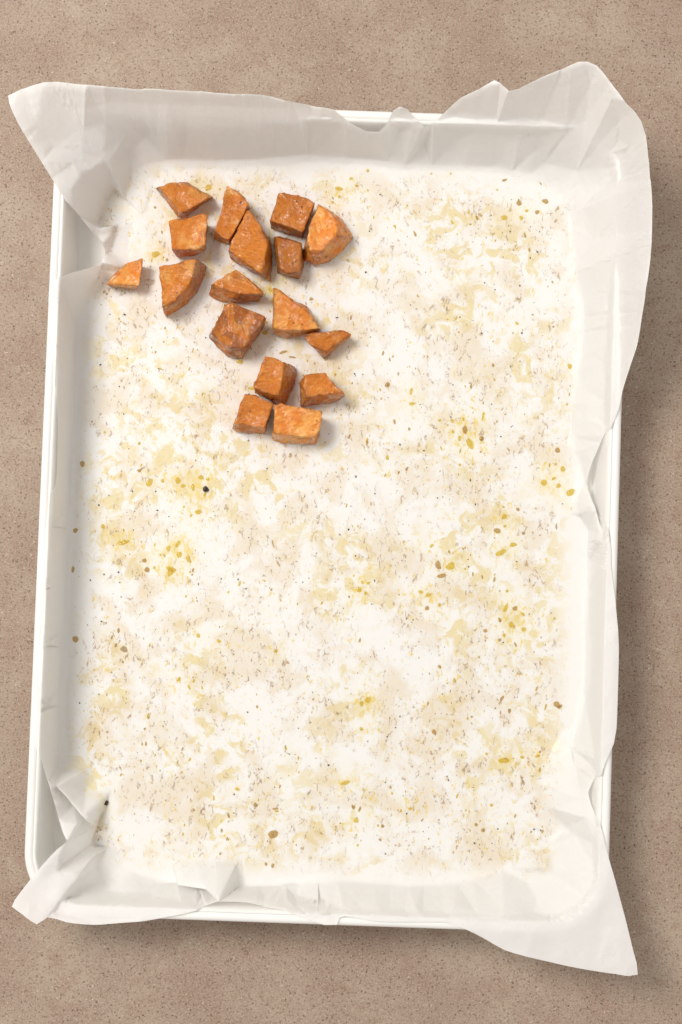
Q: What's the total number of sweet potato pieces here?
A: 17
